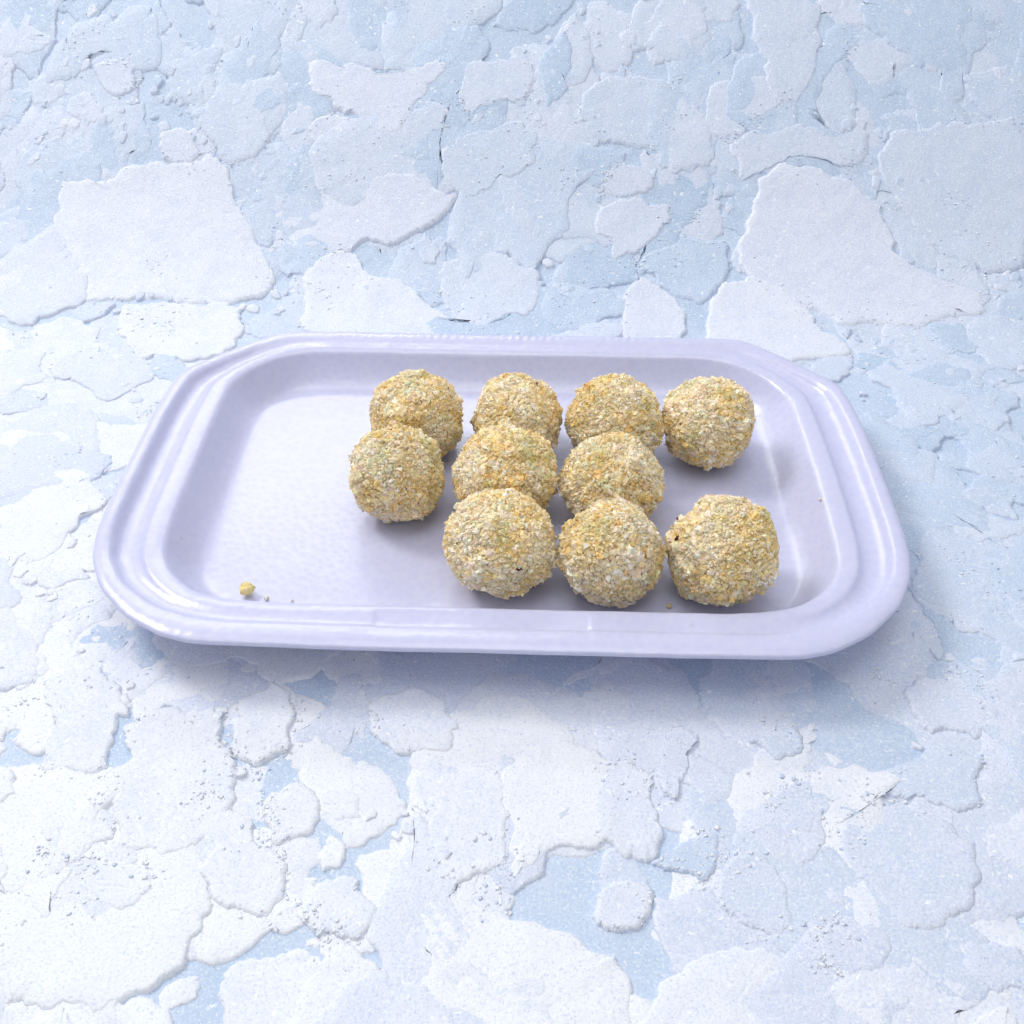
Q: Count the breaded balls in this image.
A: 10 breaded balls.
